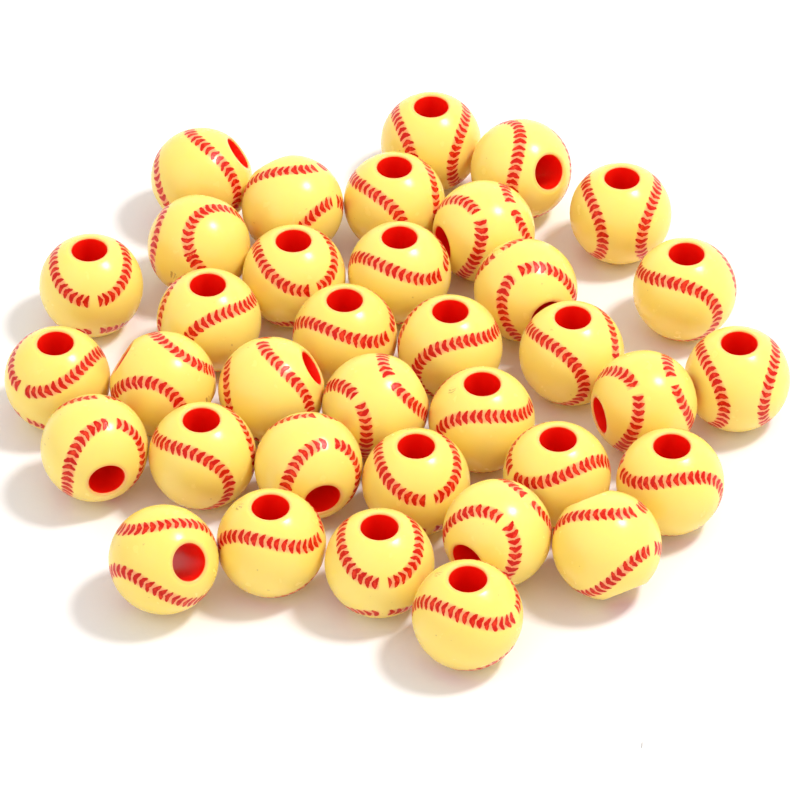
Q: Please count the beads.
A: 36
